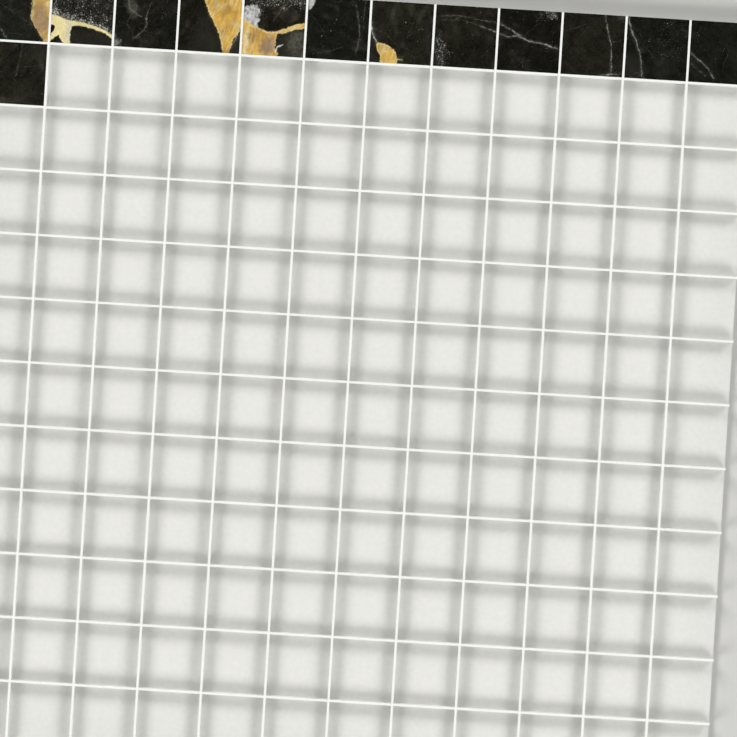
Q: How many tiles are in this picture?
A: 13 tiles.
